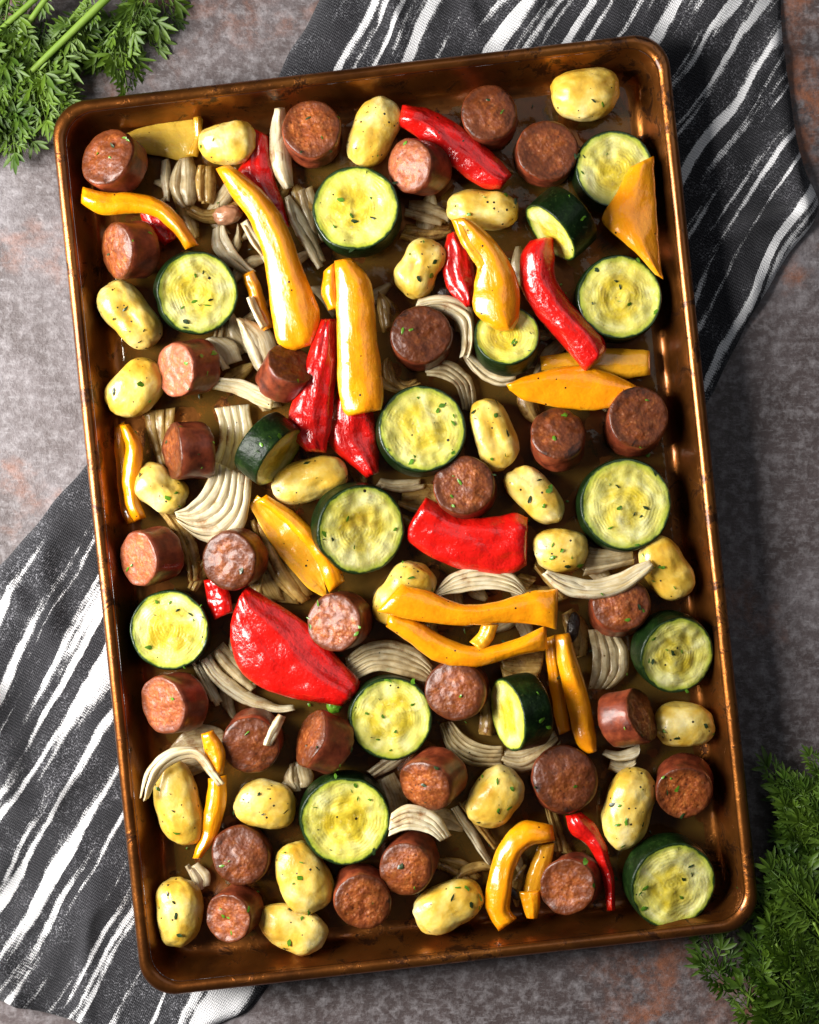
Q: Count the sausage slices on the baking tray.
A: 30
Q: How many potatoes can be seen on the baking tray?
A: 23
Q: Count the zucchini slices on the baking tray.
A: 16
